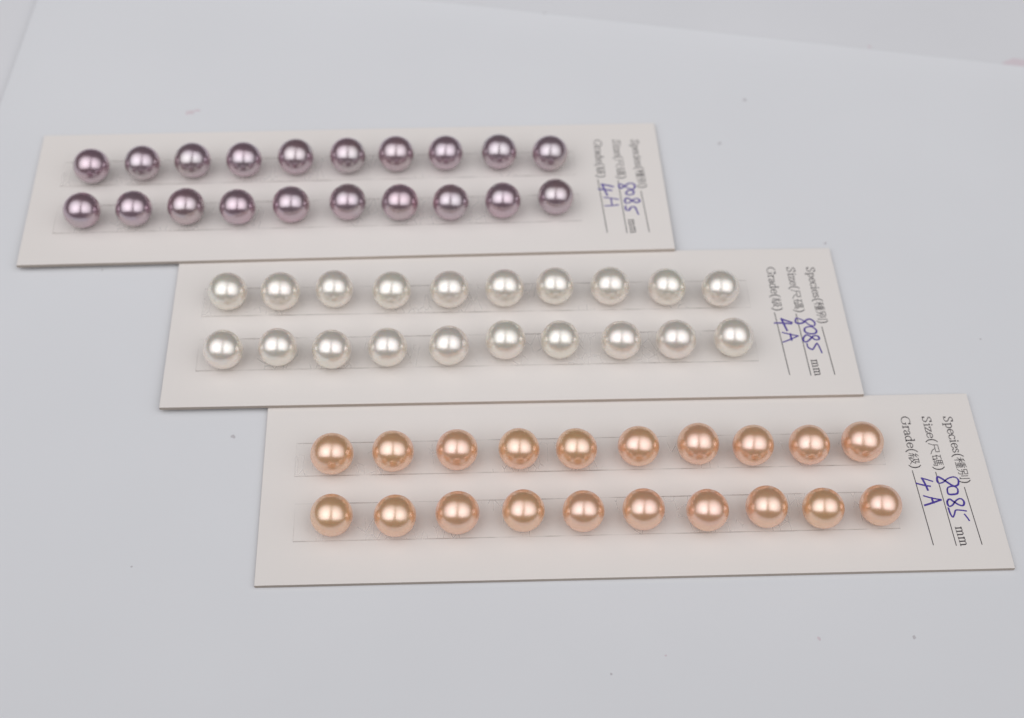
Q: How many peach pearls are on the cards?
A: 20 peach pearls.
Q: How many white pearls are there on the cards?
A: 20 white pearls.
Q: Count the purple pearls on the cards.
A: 20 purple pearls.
